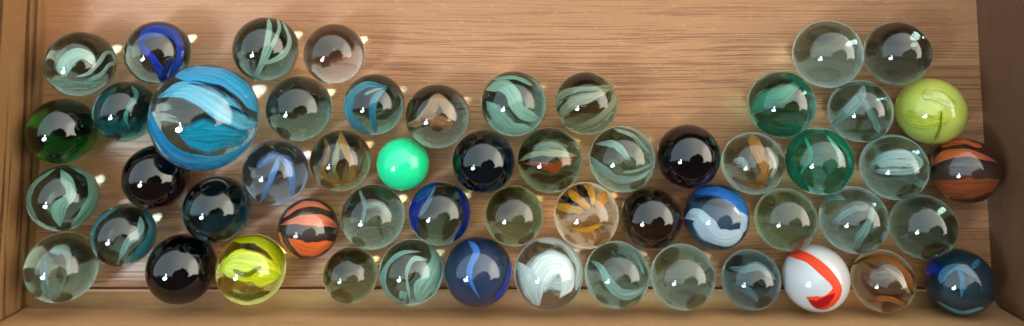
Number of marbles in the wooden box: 55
